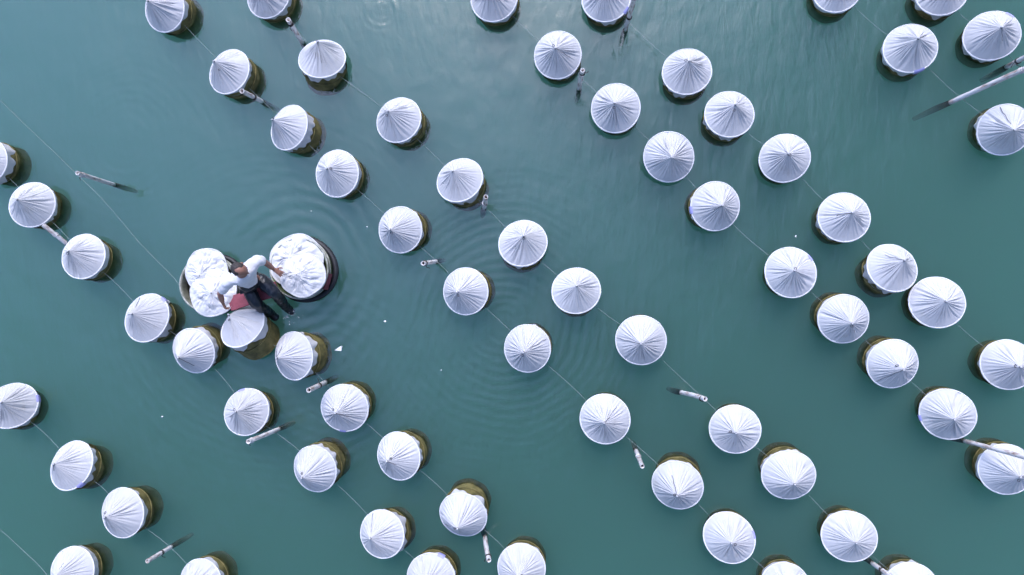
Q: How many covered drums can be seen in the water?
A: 65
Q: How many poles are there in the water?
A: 18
